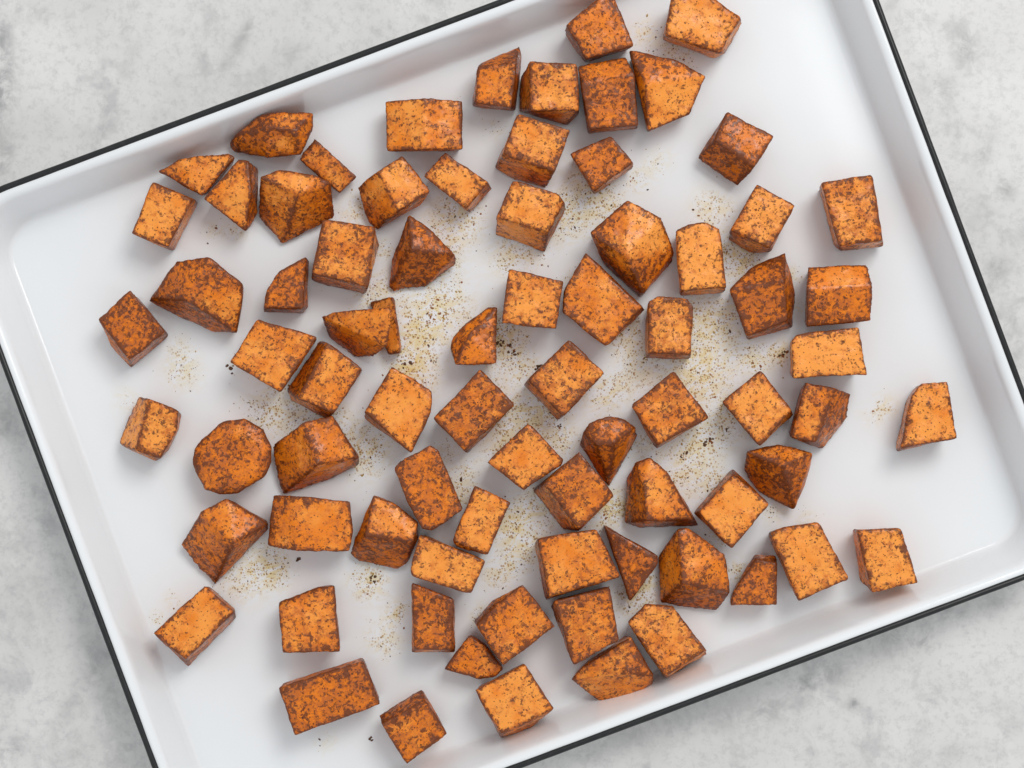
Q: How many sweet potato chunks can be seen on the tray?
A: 78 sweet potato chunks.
